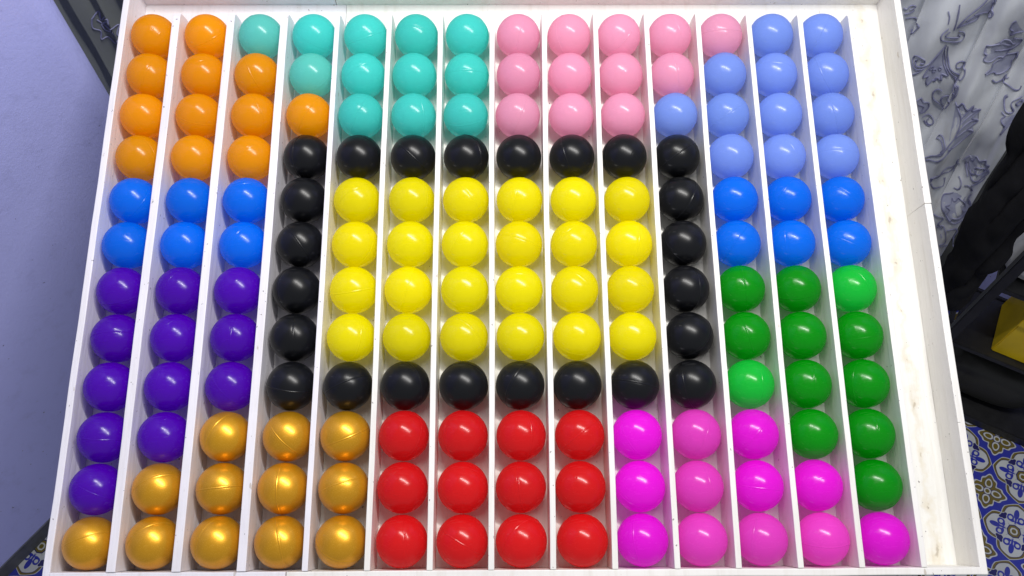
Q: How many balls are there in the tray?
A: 168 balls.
